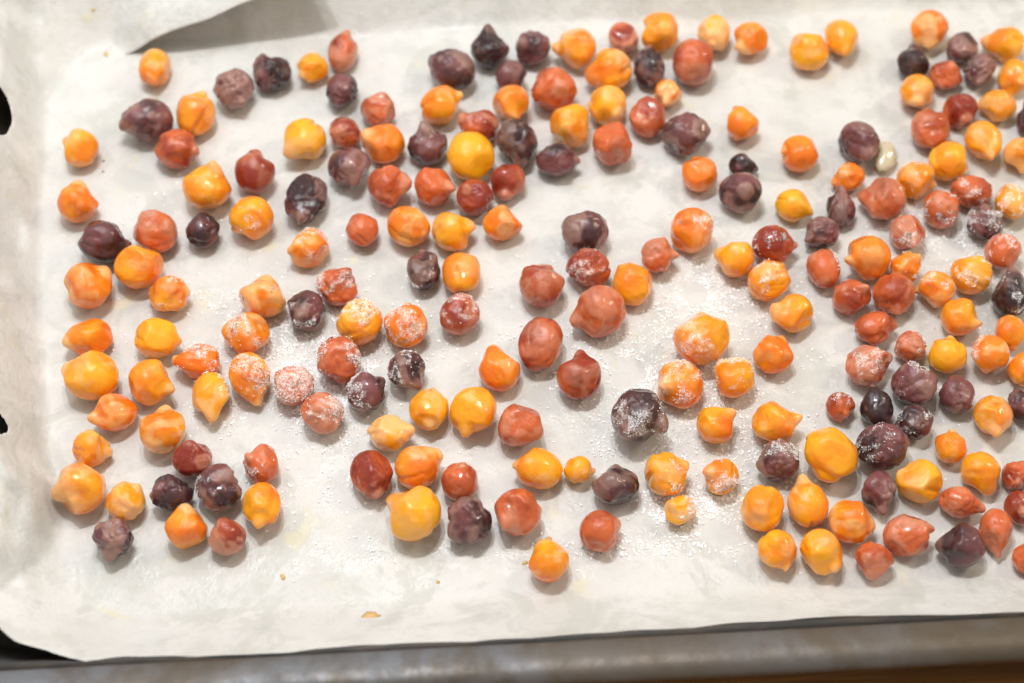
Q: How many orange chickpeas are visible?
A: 105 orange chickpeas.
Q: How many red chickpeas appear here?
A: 59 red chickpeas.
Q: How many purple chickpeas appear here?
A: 48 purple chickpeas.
